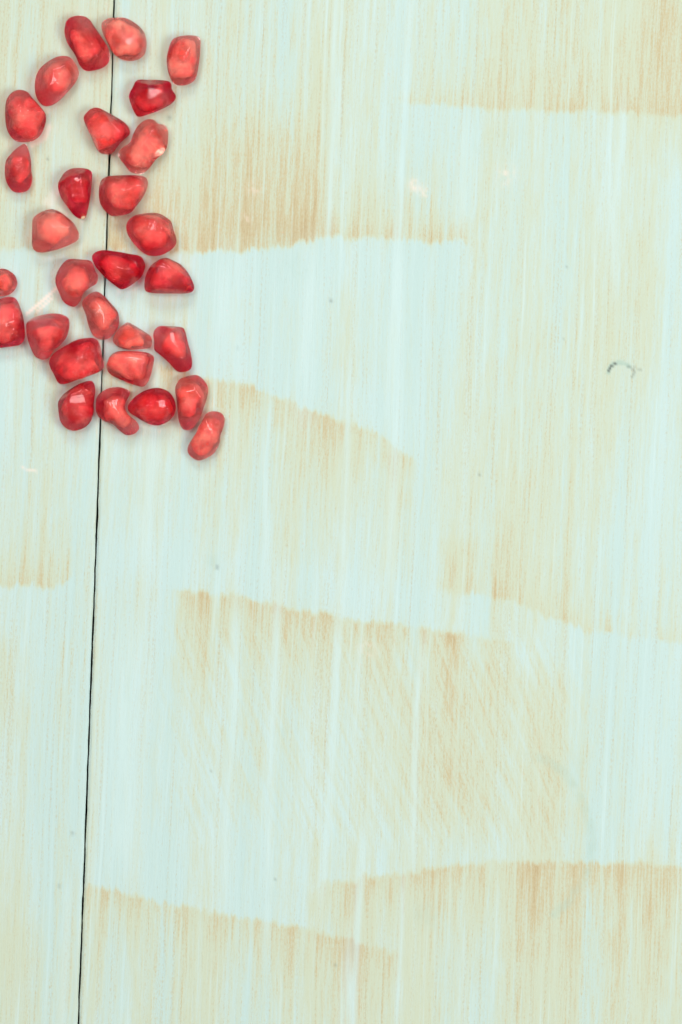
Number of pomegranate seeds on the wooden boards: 29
